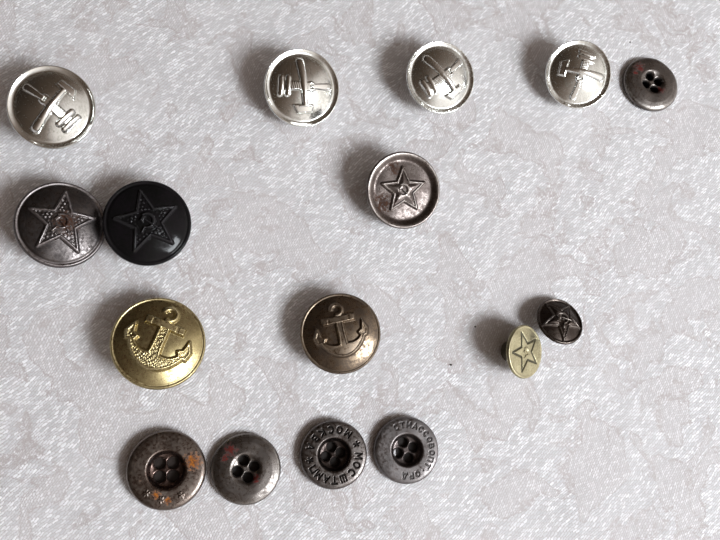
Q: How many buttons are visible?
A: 16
